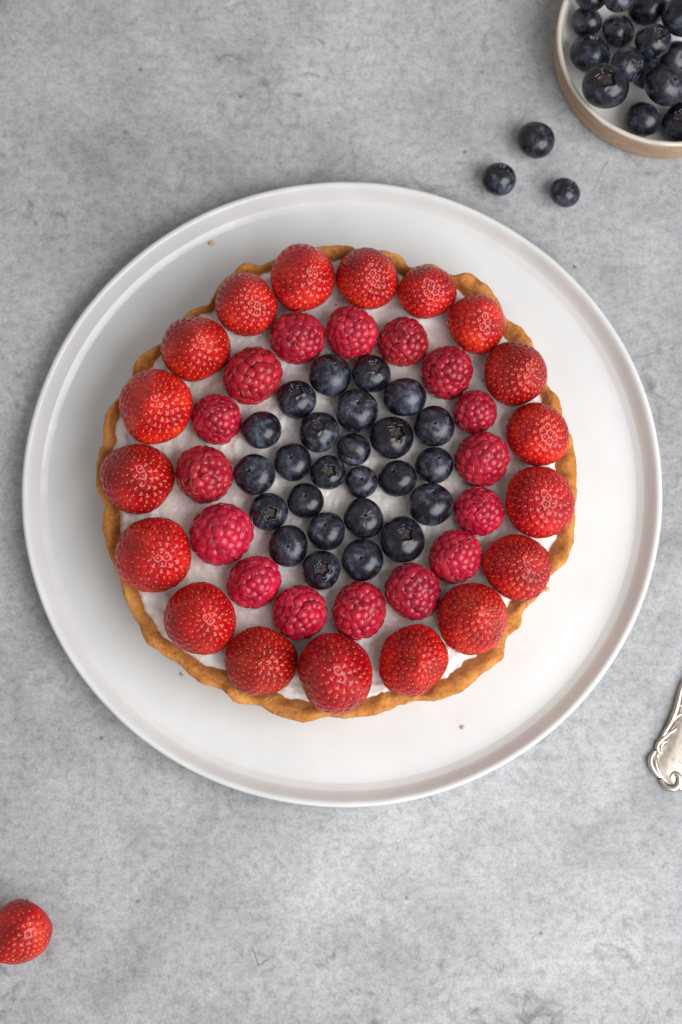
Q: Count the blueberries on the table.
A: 43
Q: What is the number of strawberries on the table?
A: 19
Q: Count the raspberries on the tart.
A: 16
